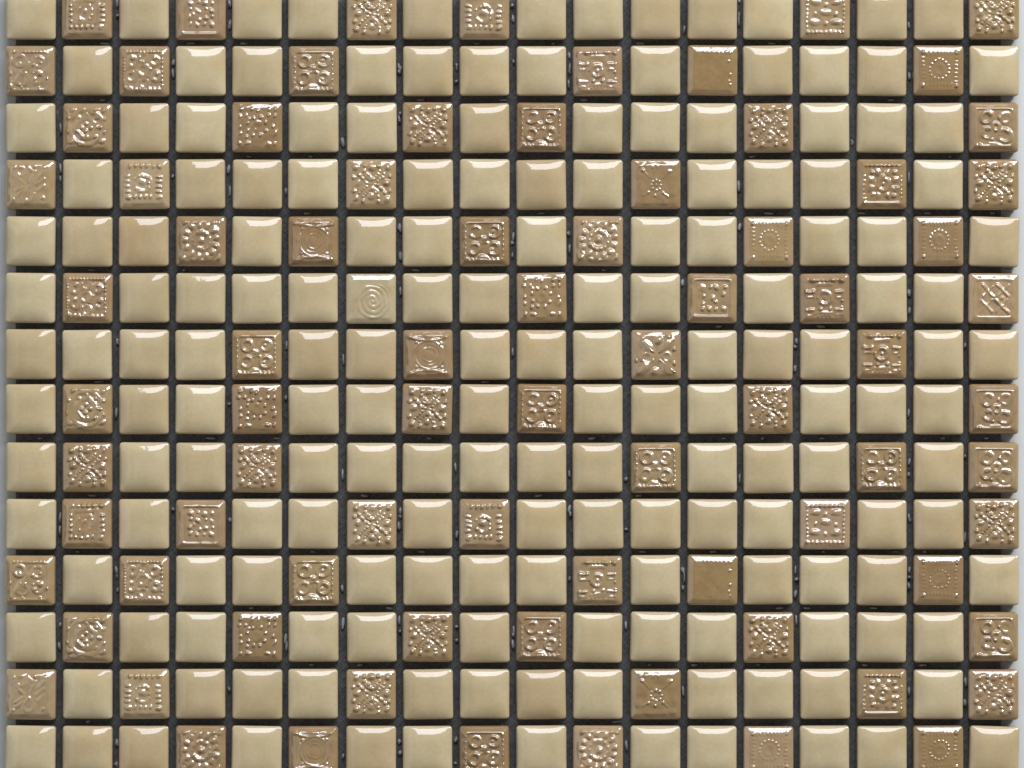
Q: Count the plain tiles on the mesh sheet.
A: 171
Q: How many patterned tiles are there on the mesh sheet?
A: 81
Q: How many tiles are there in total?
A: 252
